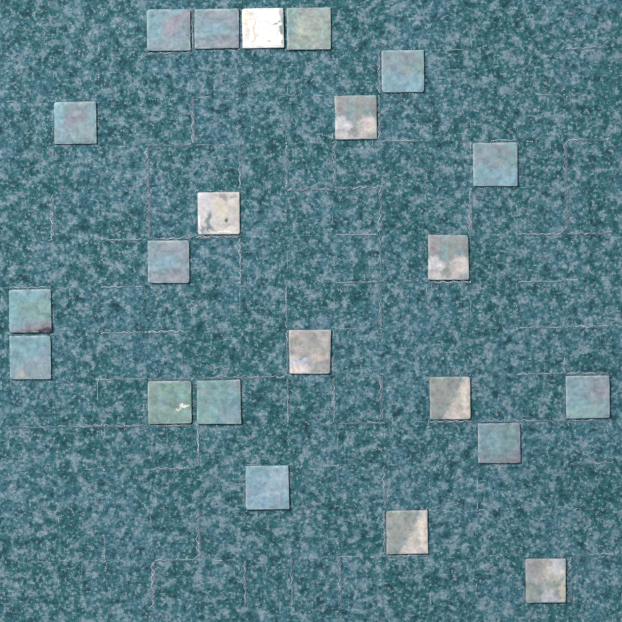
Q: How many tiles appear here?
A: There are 22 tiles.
